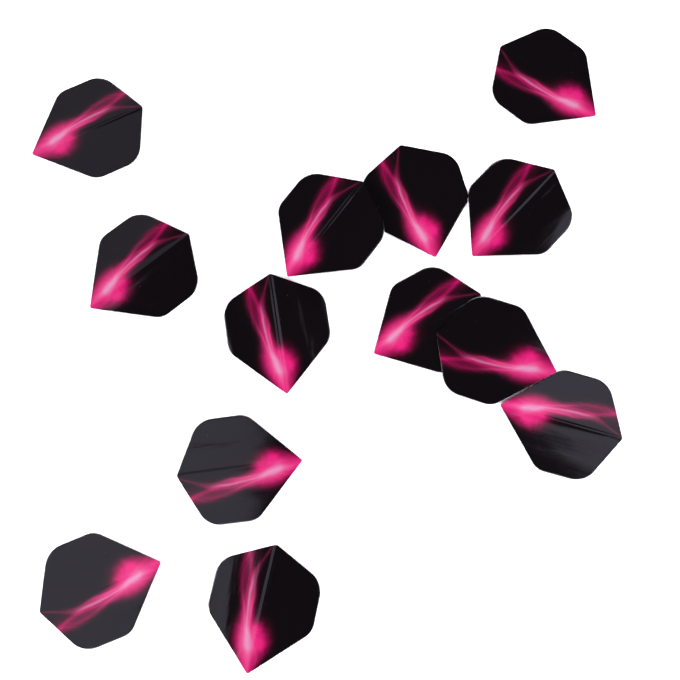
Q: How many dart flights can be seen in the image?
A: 13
